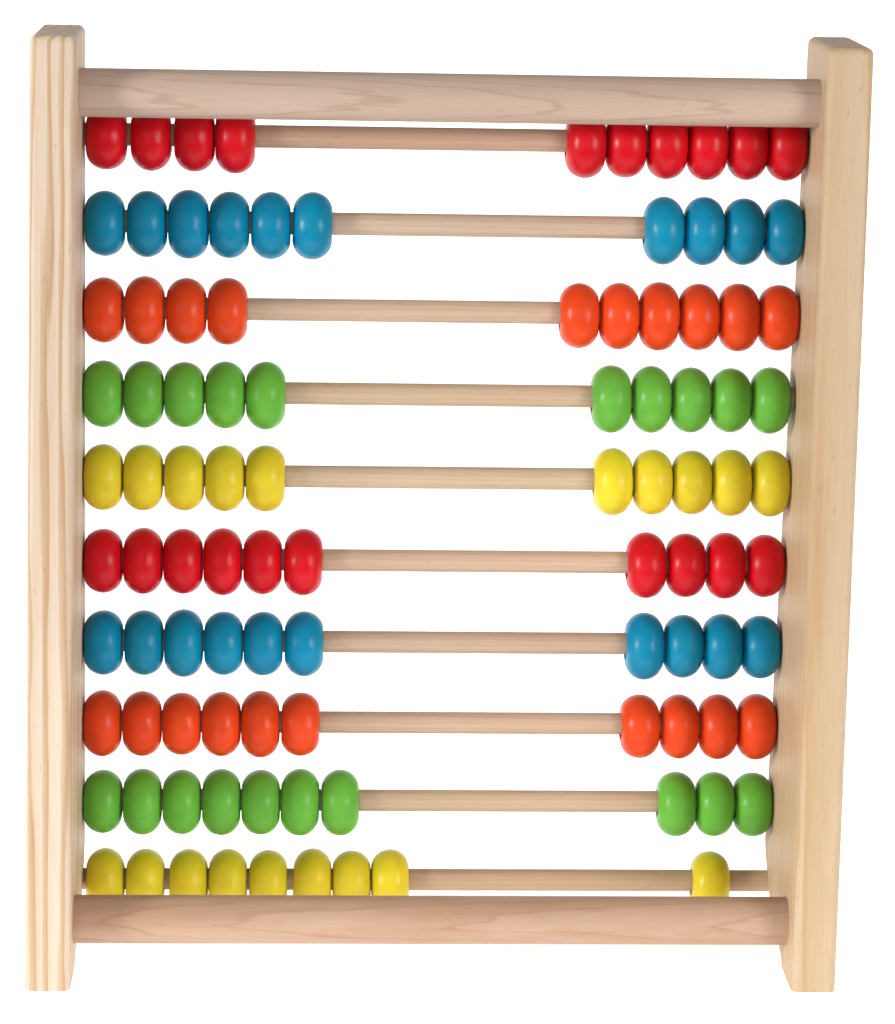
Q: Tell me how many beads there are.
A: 99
